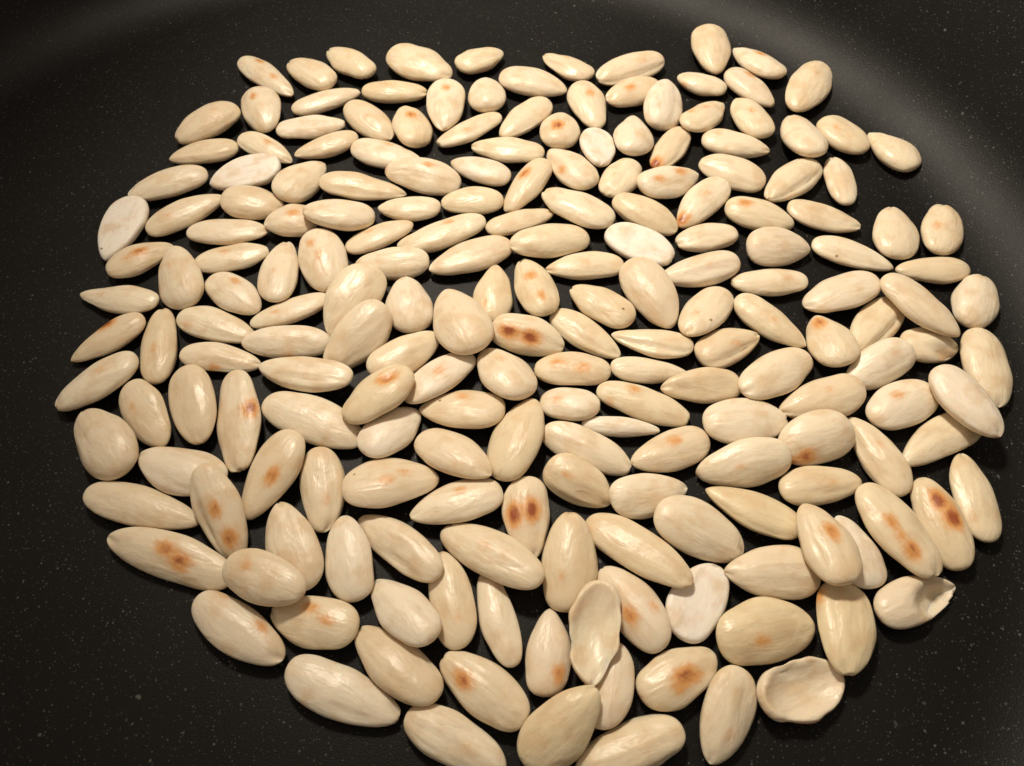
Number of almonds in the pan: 200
